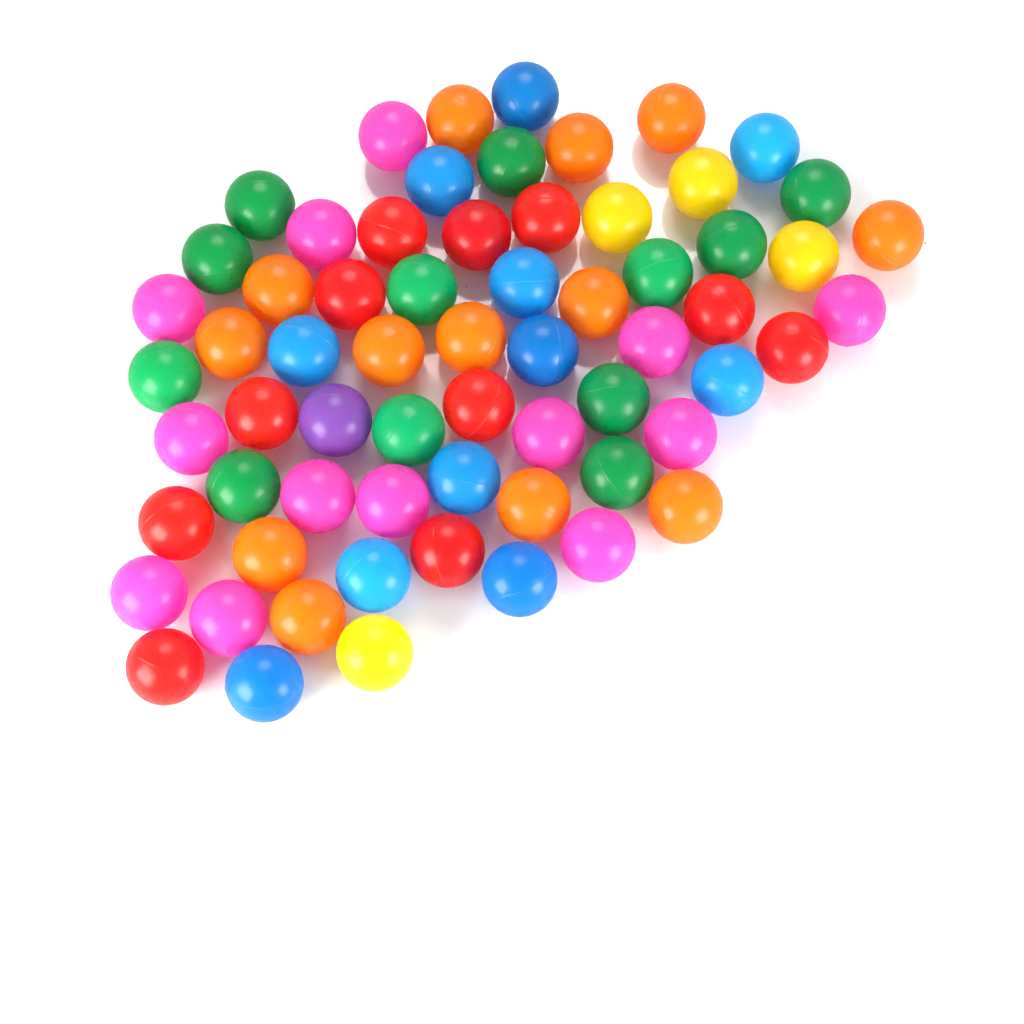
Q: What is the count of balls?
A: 65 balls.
